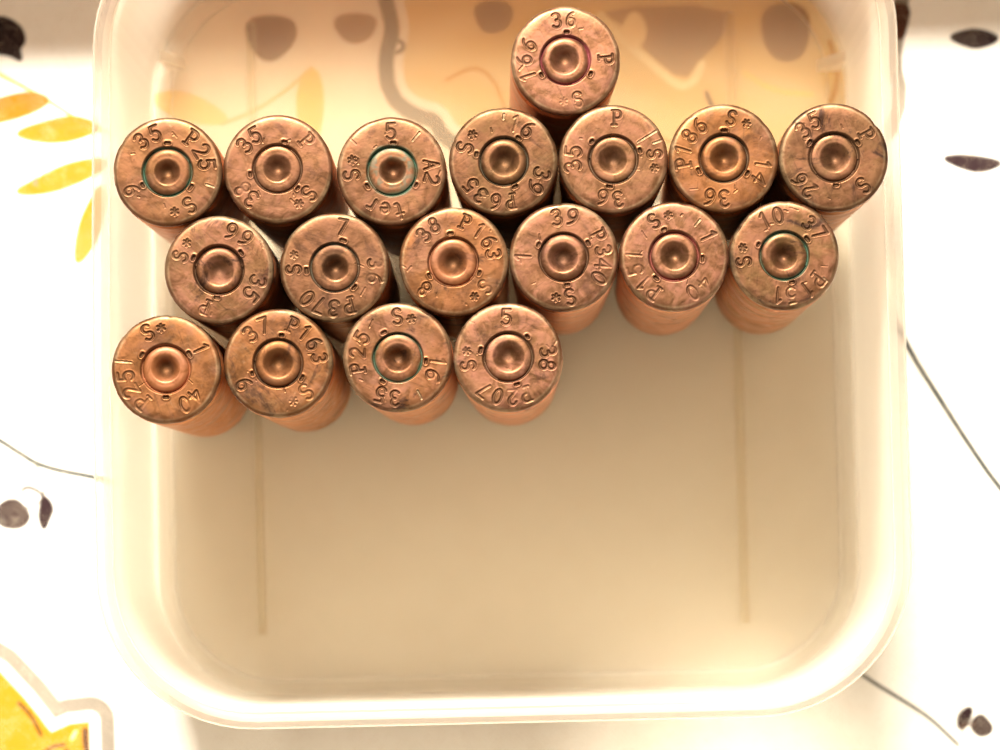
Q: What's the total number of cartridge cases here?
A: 18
